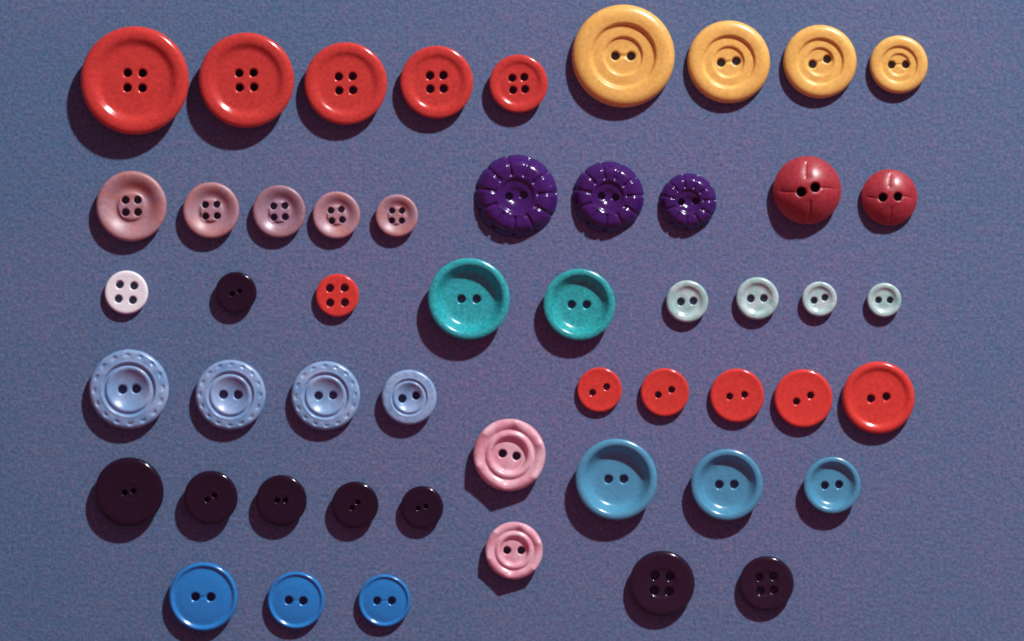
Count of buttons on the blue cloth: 52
